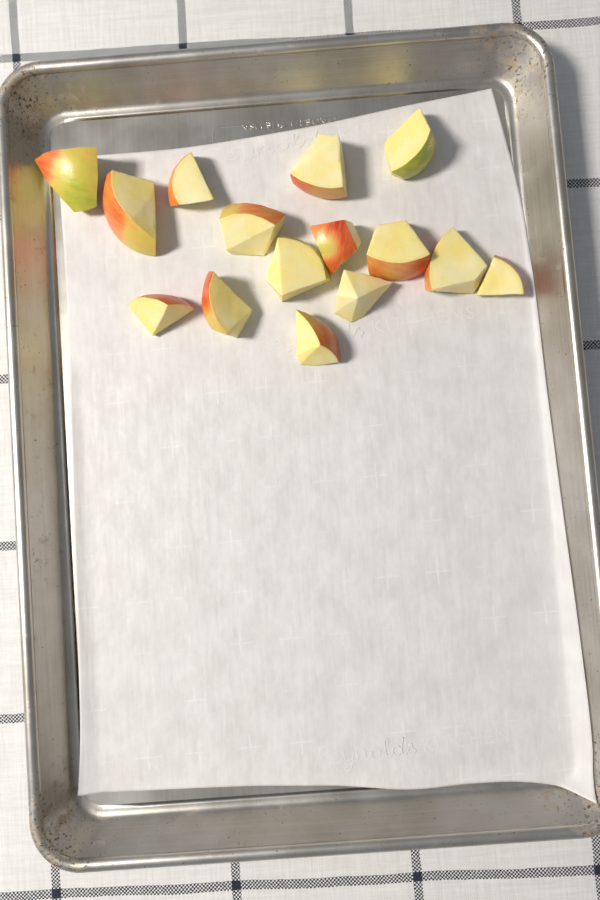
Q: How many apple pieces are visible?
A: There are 15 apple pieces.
